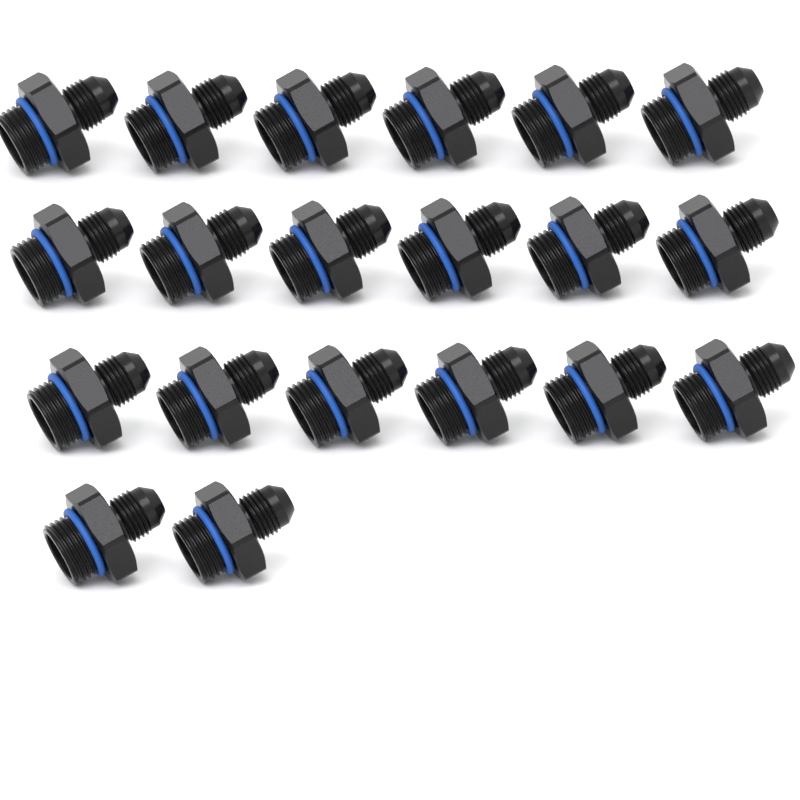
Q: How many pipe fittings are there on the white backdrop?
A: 20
